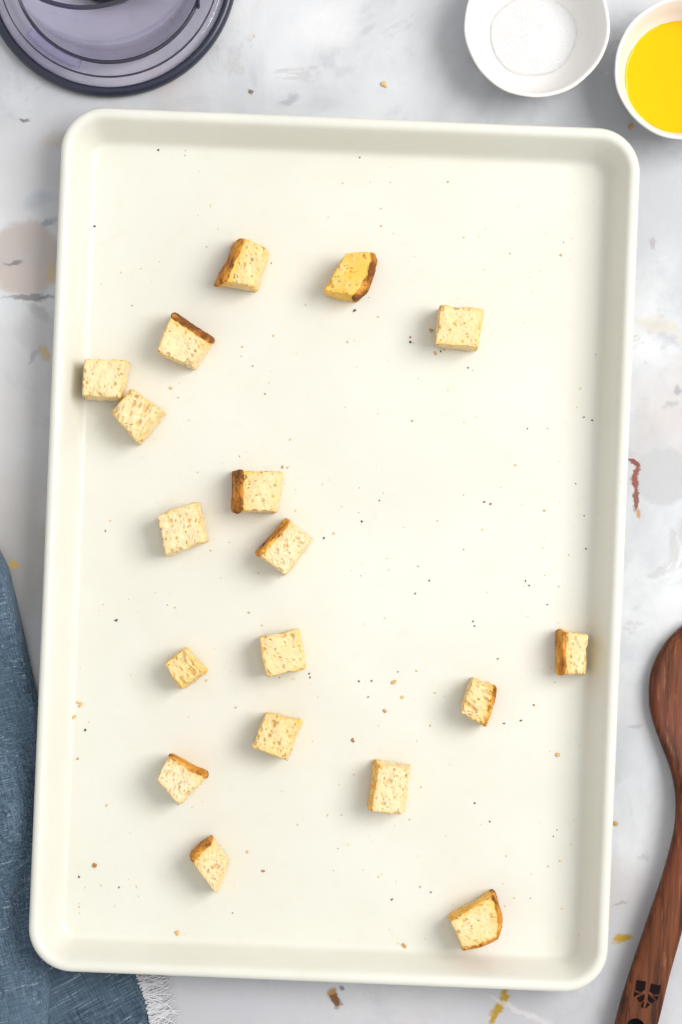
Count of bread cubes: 18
